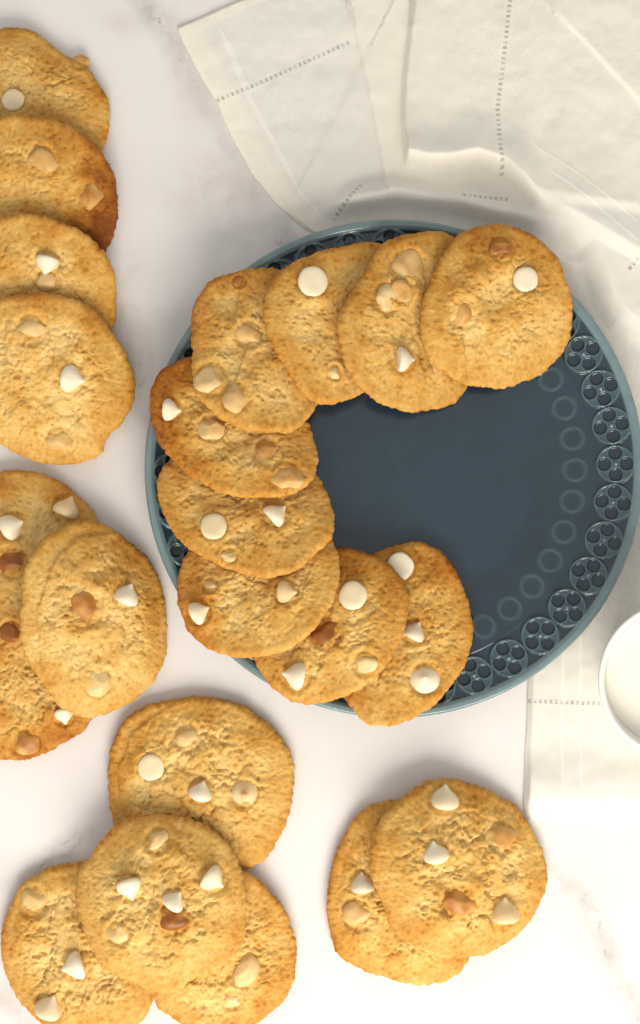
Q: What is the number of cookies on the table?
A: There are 22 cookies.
